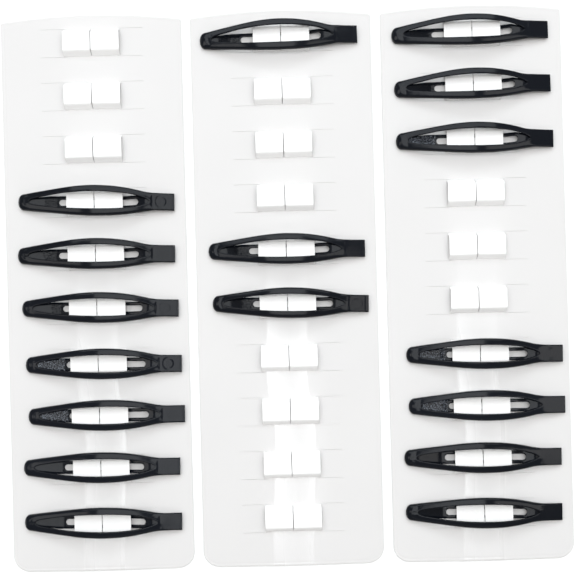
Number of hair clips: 17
